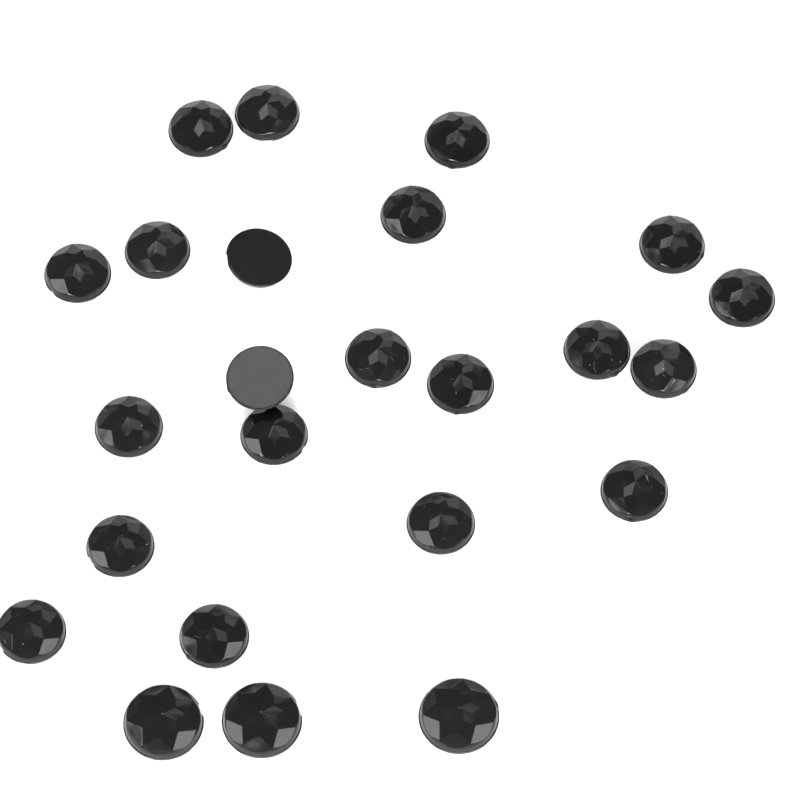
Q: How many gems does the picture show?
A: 24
